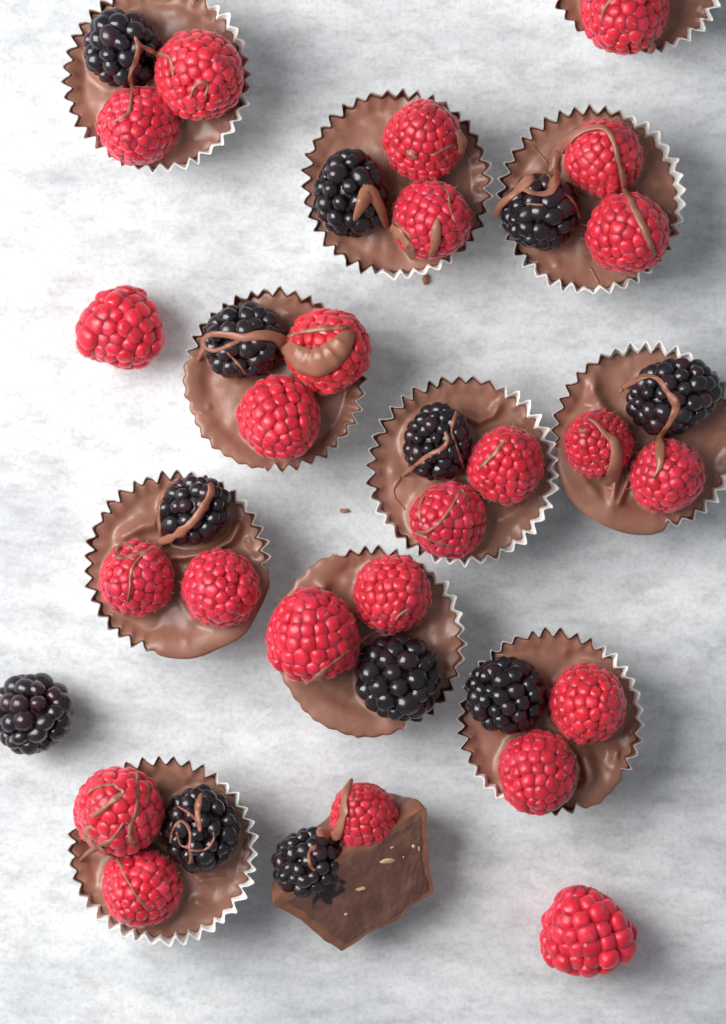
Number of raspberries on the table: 24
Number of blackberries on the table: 12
